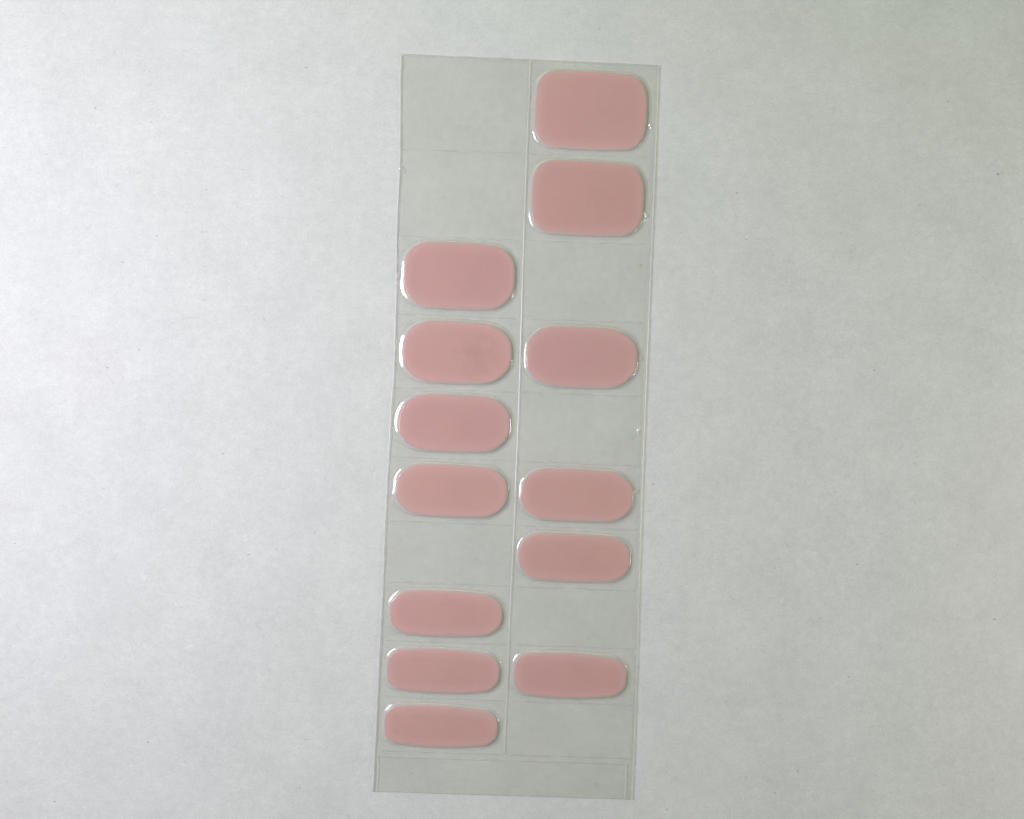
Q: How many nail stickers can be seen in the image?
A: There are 13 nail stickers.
